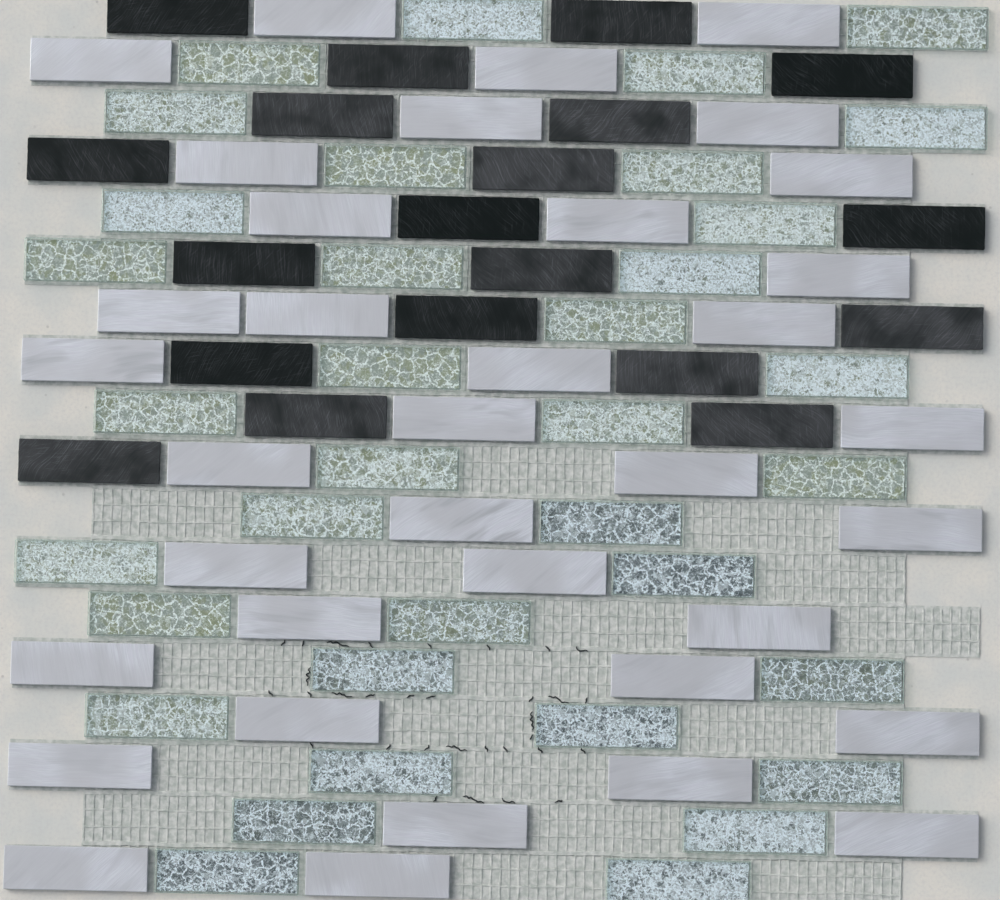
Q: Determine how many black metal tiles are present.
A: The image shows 19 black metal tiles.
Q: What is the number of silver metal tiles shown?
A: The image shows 36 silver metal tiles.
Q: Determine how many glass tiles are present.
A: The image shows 36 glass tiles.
